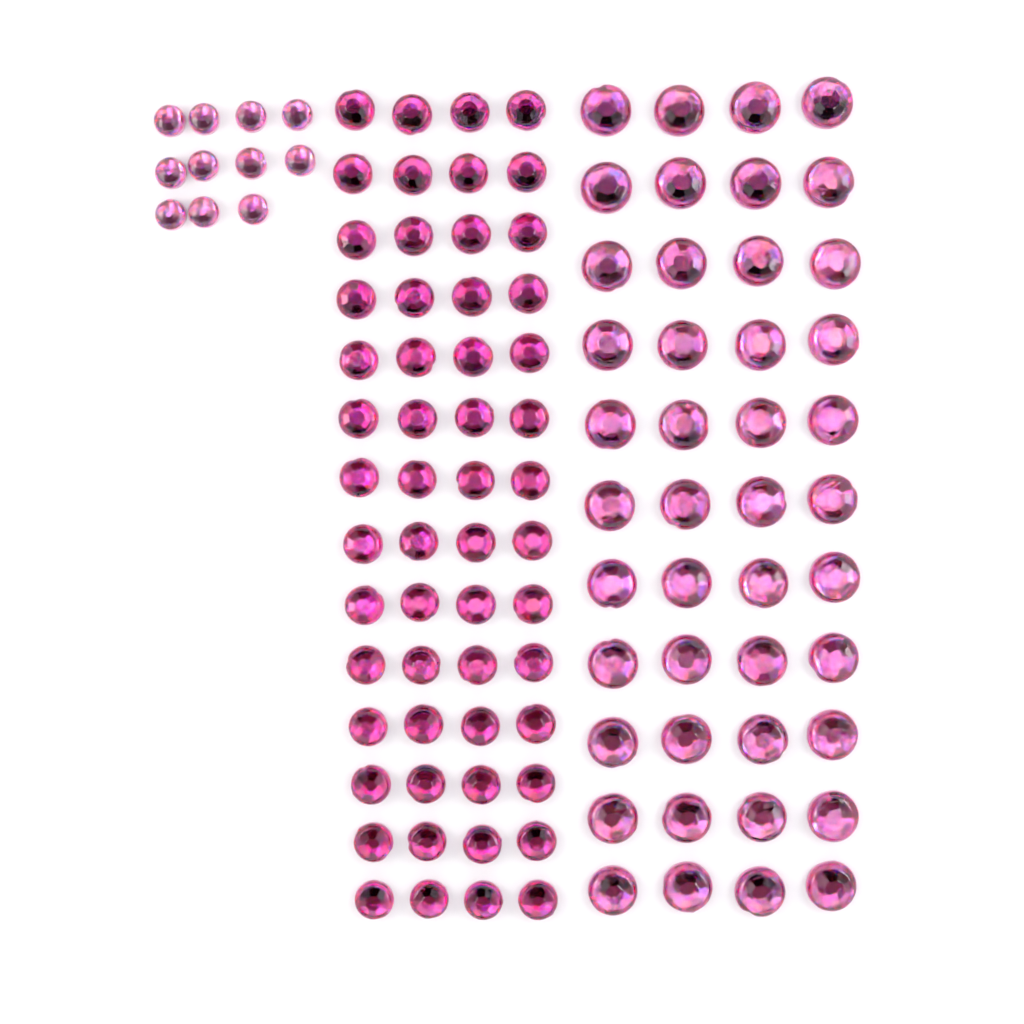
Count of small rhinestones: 11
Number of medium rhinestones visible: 56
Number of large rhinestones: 44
